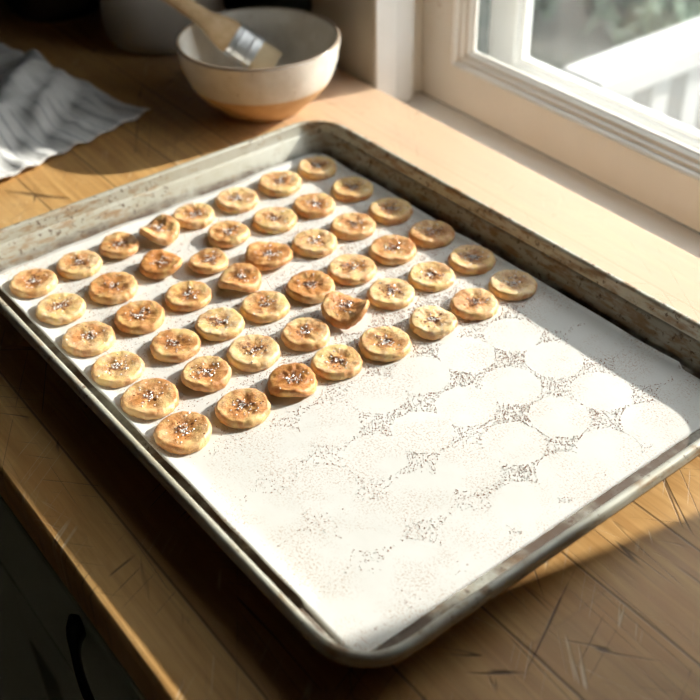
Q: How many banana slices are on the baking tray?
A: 48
